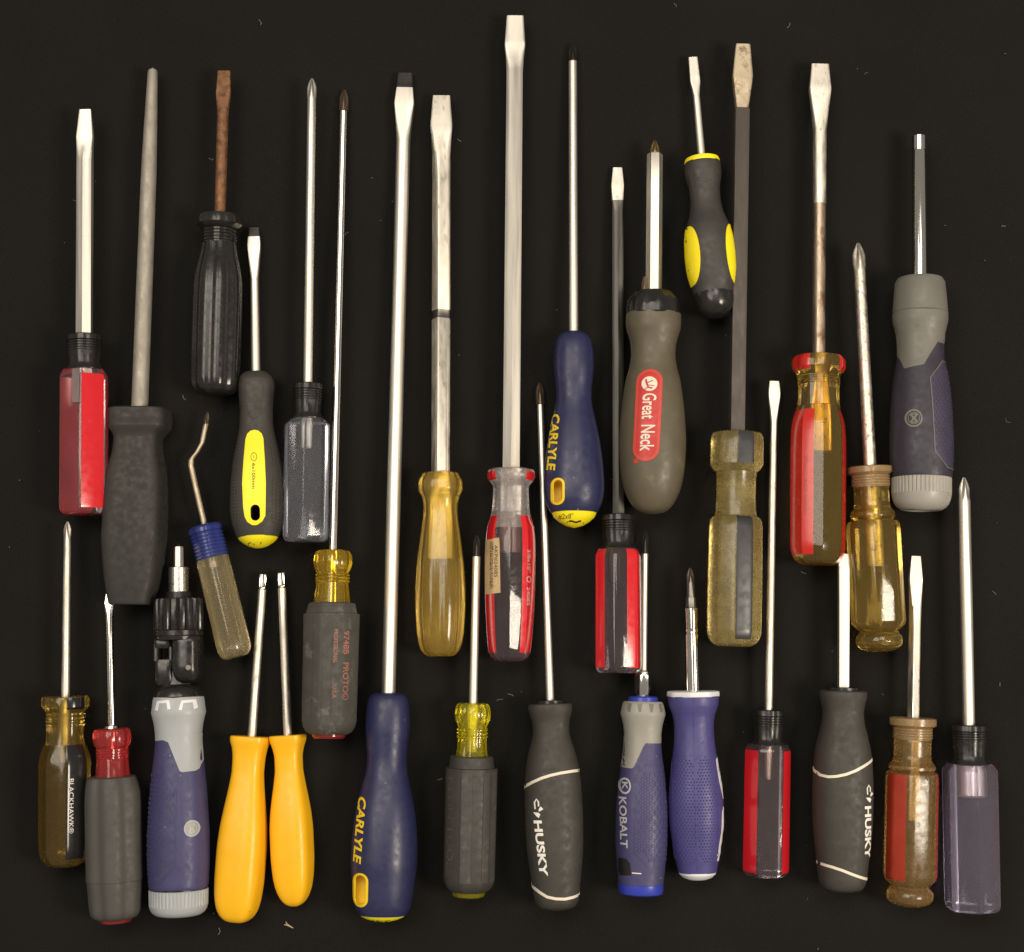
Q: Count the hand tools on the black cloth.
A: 31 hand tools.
